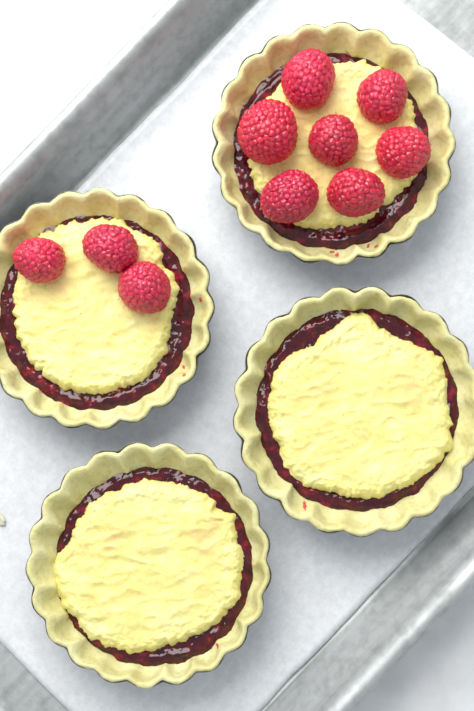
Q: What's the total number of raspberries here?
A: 10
